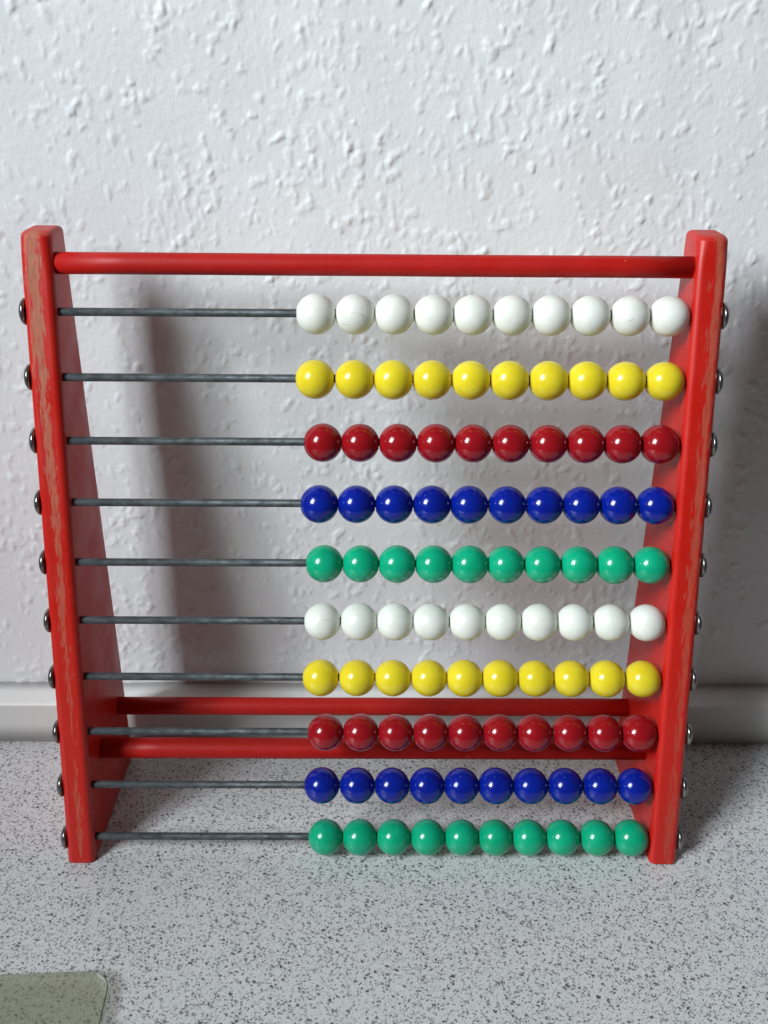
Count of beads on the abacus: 100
